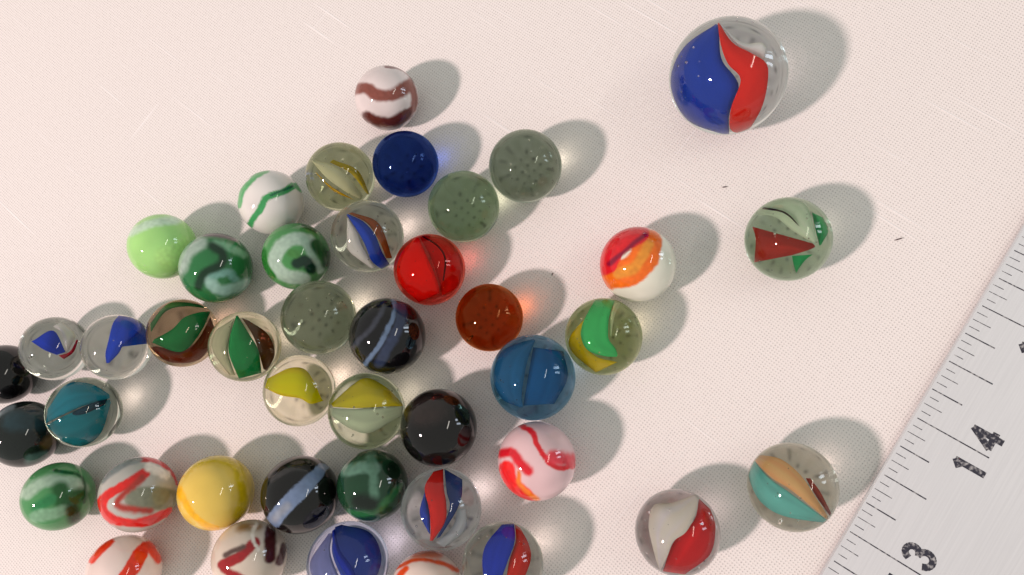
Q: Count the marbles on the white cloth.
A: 43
